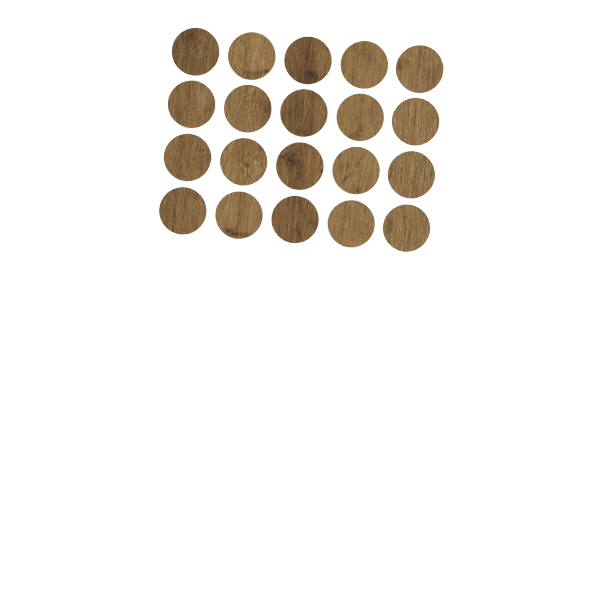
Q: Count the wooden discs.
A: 20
